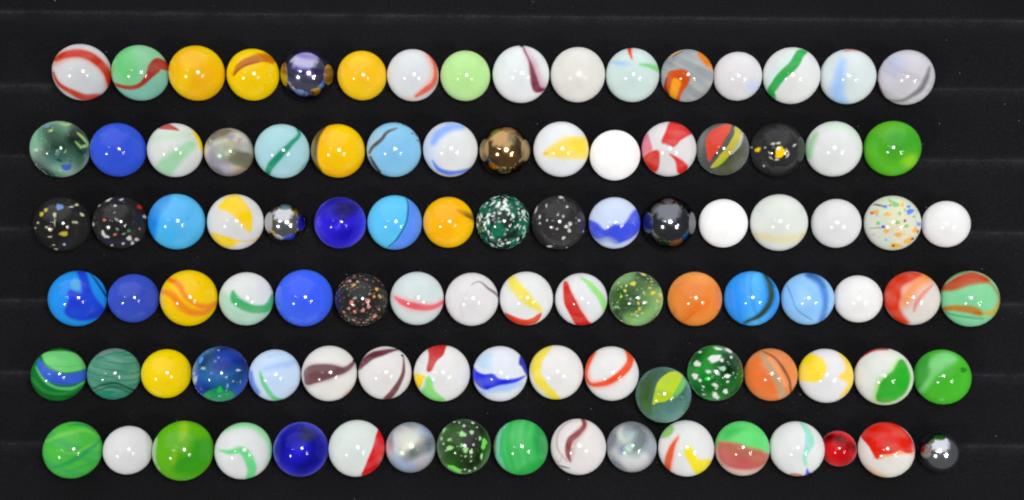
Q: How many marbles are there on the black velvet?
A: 100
